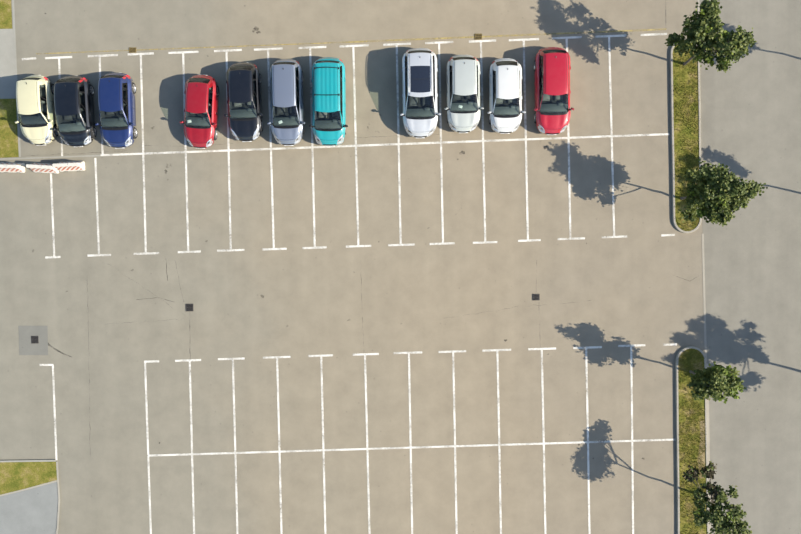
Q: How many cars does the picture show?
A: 11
